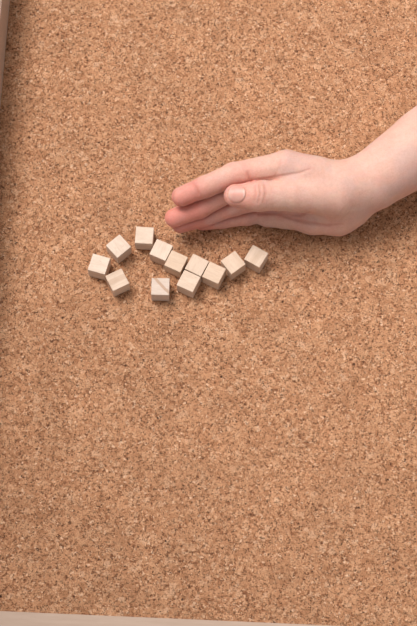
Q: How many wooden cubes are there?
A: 12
